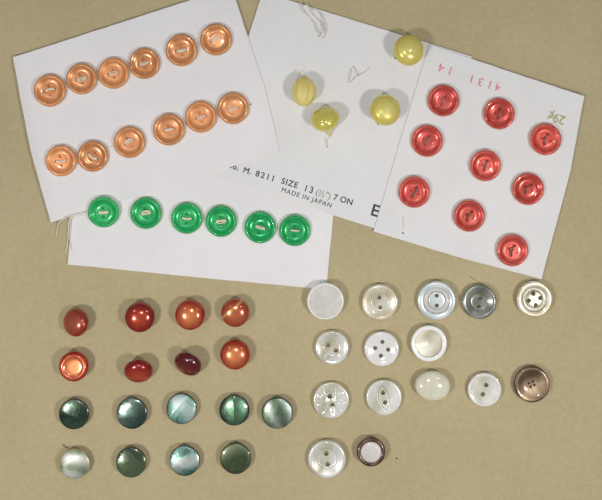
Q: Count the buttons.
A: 63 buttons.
